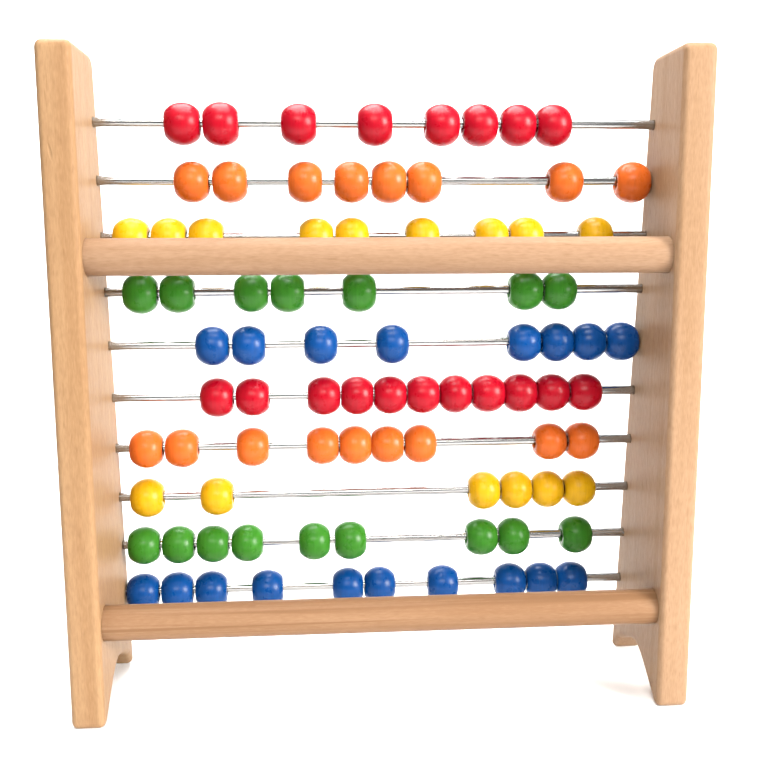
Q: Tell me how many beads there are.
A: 85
